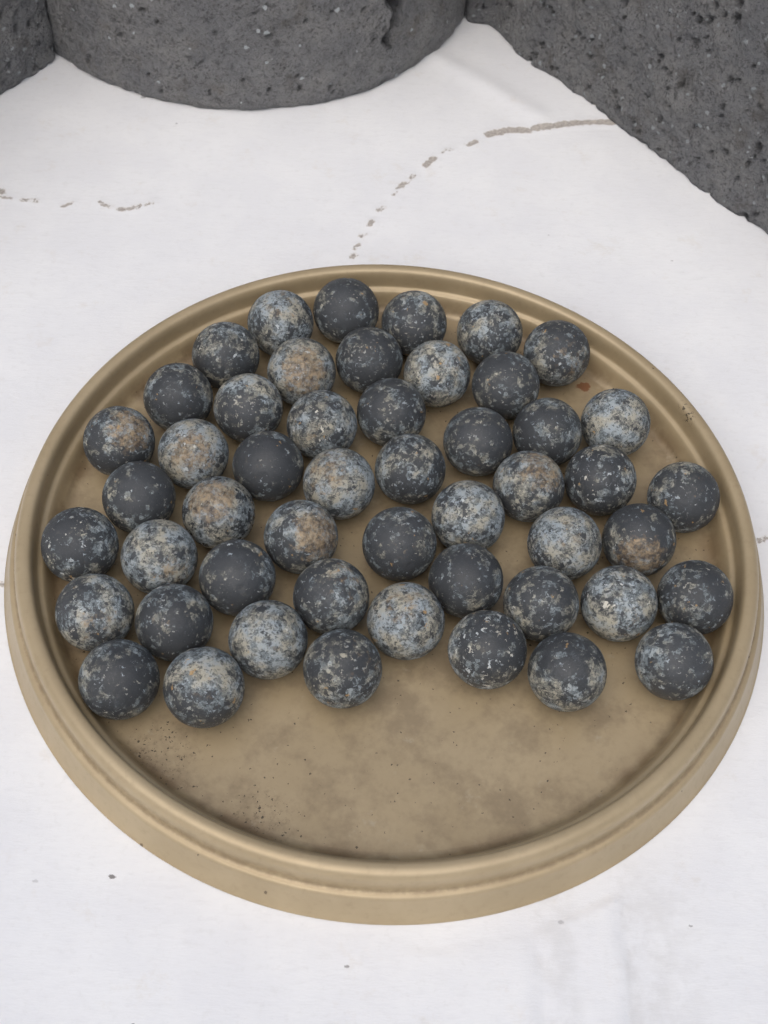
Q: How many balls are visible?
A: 50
